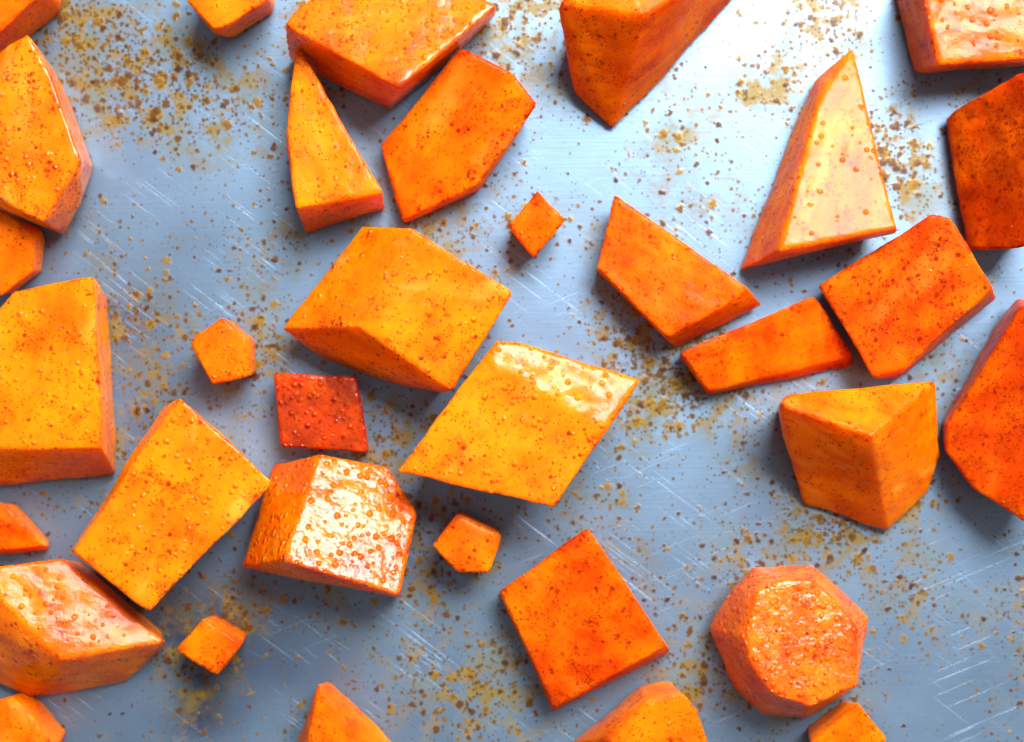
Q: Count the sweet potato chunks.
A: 34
